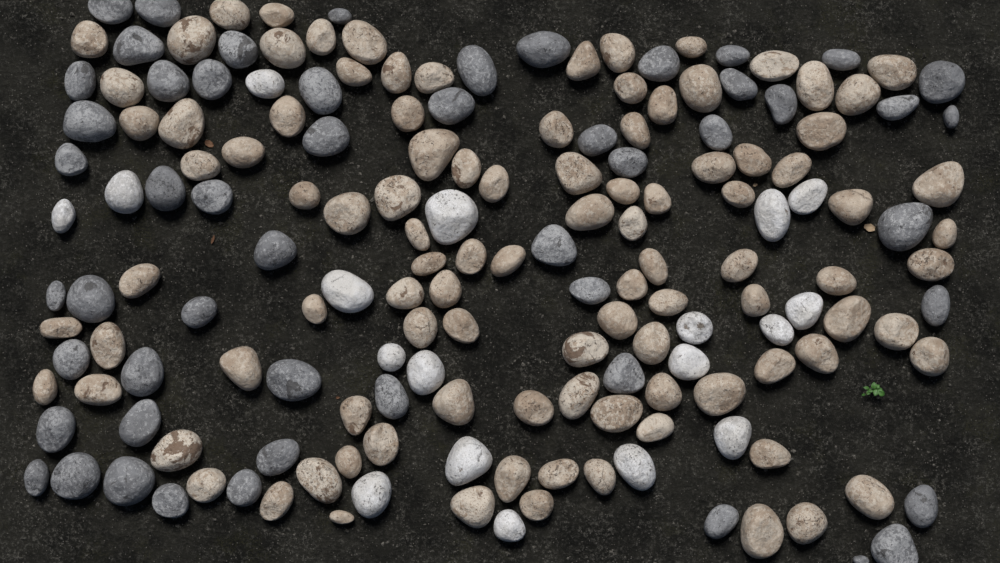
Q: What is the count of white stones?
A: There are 18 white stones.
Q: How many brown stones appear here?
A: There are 102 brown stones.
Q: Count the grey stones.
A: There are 53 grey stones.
